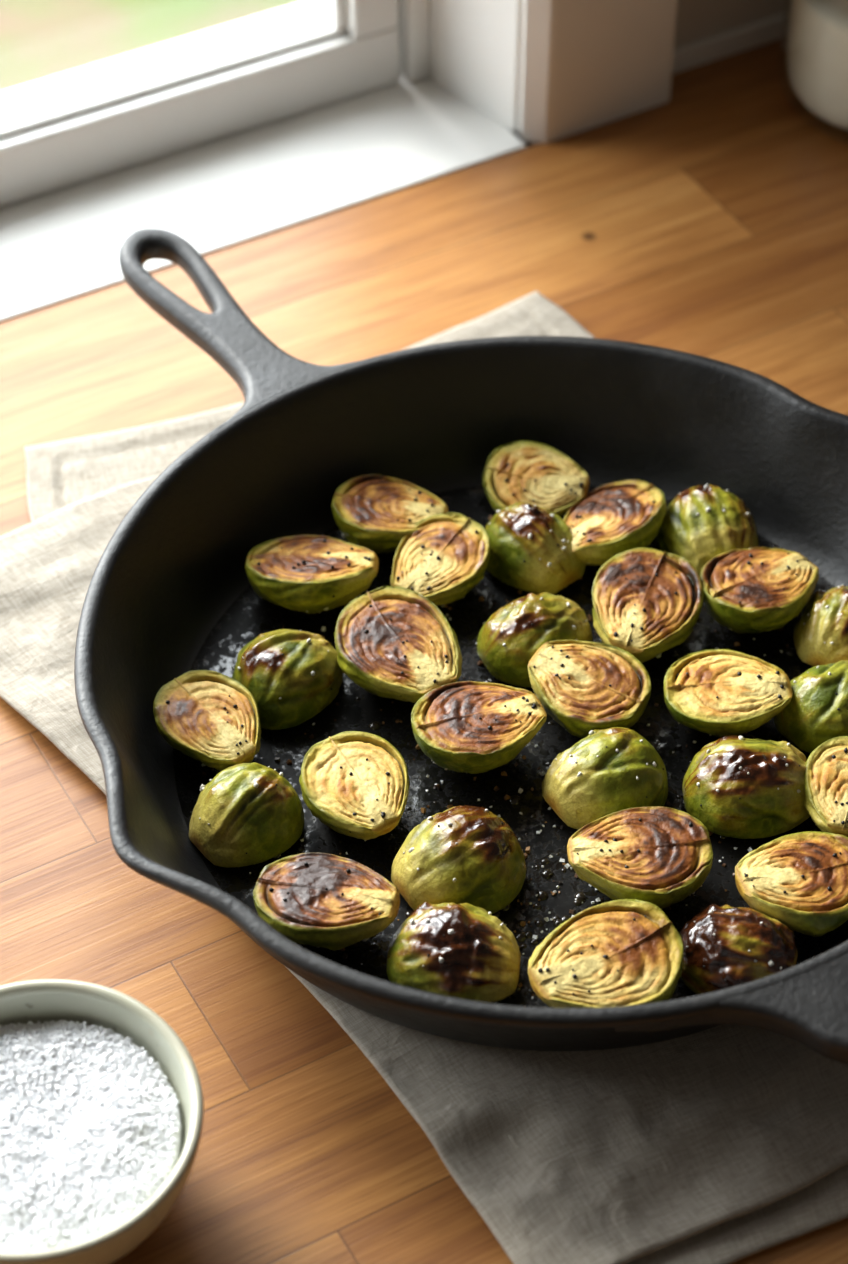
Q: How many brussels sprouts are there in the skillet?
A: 30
